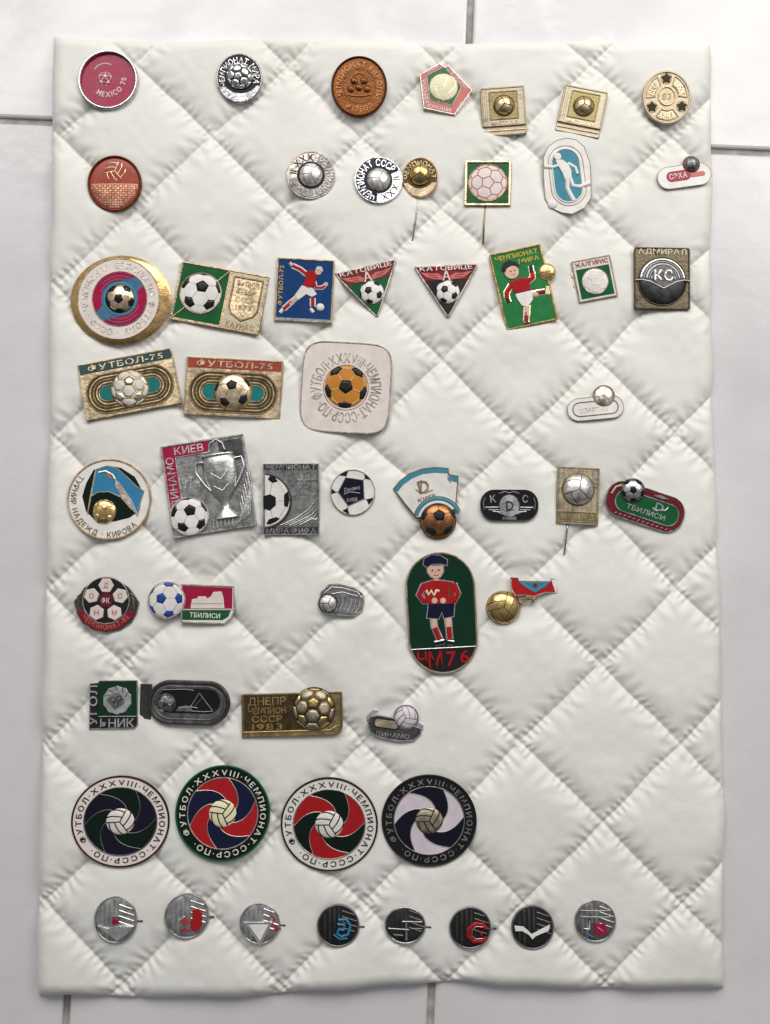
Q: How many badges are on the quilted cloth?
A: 55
